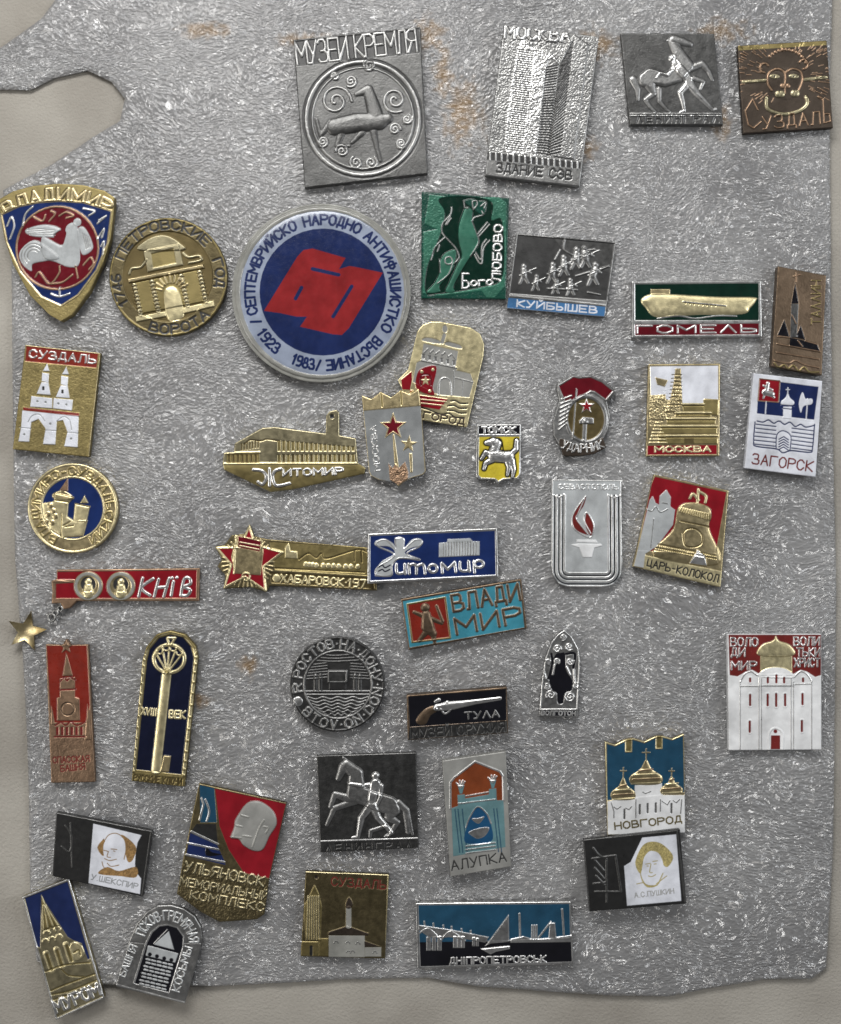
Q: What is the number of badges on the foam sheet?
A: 42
